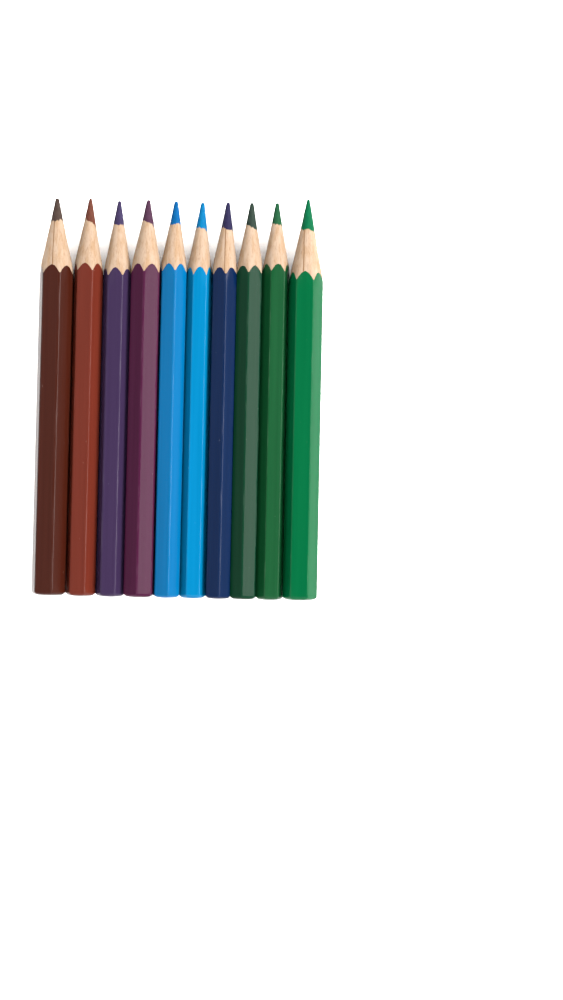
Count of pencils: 10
